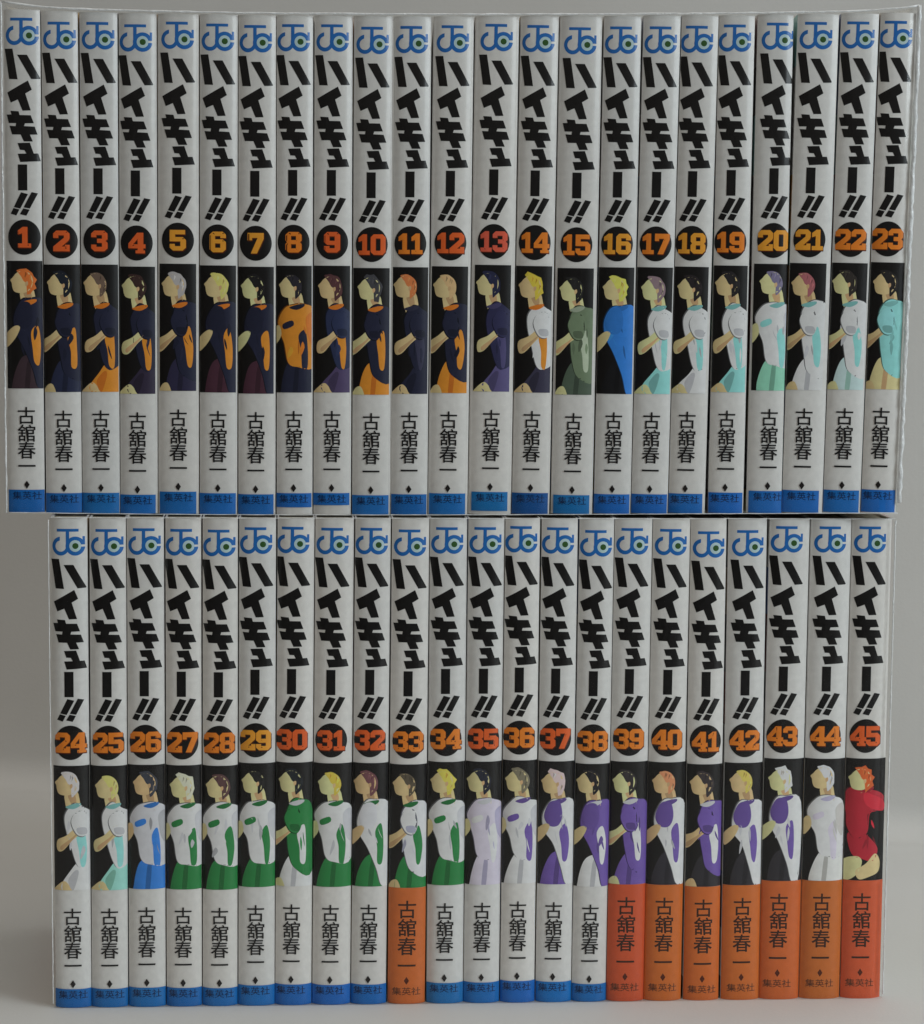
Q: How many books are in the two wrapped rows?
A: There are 45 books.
